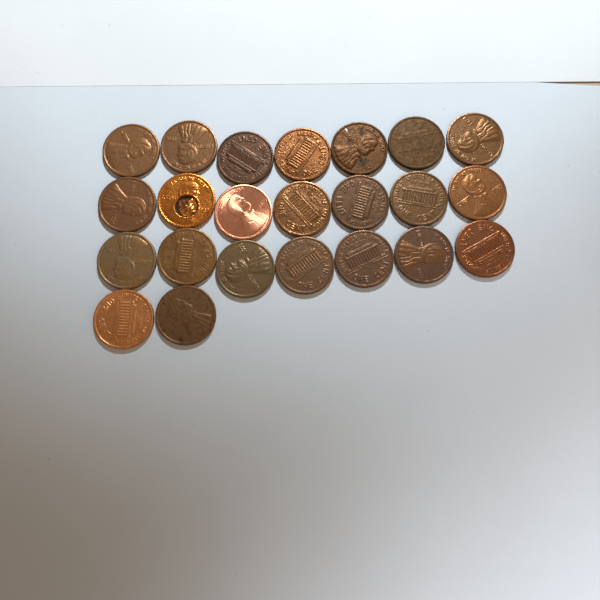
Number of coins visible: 23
